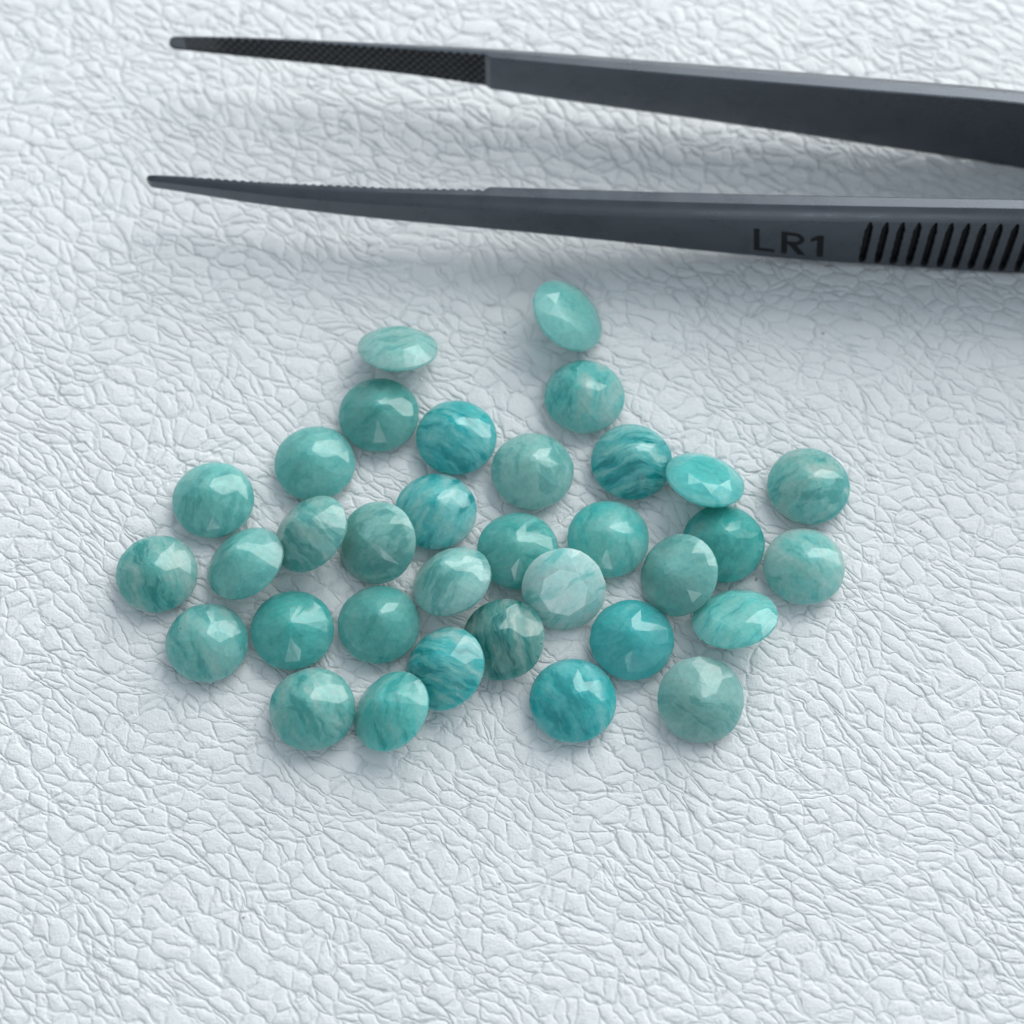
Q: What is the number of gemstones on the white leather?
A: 34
